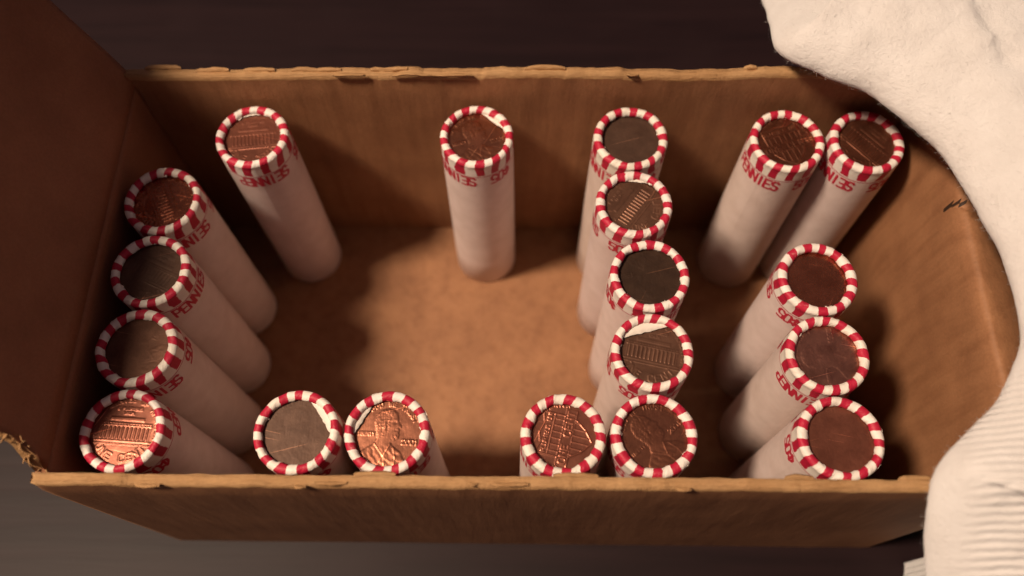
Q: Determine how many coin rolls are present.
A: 19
